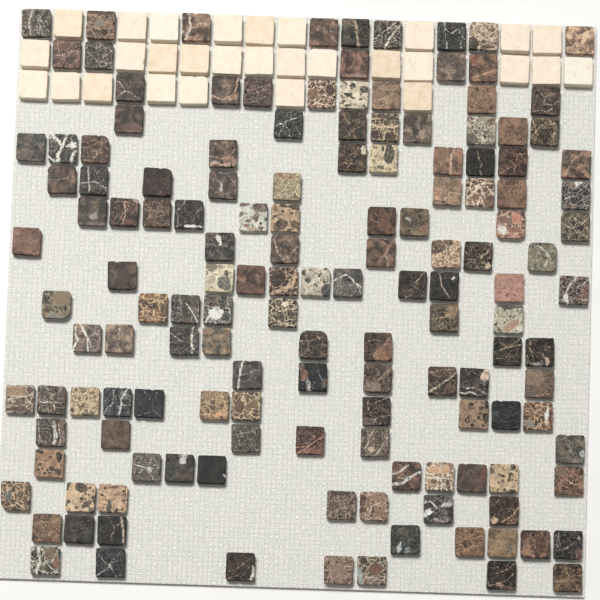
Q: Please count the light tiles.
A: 29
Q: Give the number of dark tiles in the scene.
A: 145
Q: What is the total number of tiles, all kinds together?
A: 174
